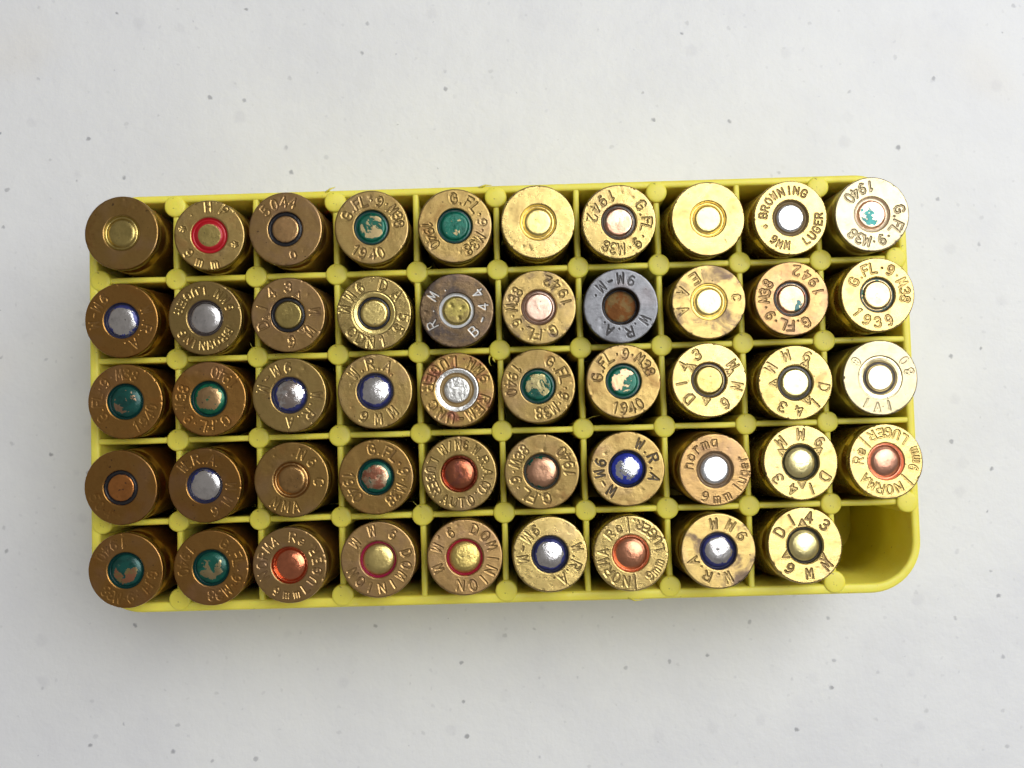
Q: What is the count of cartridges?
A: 49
